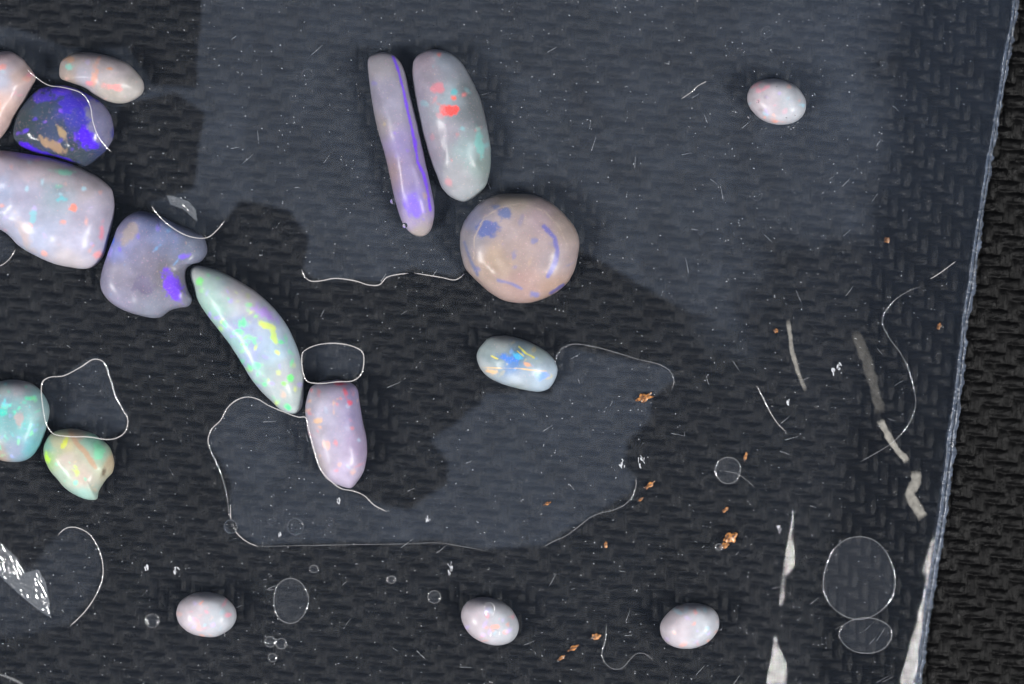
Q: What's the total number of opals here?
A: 17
